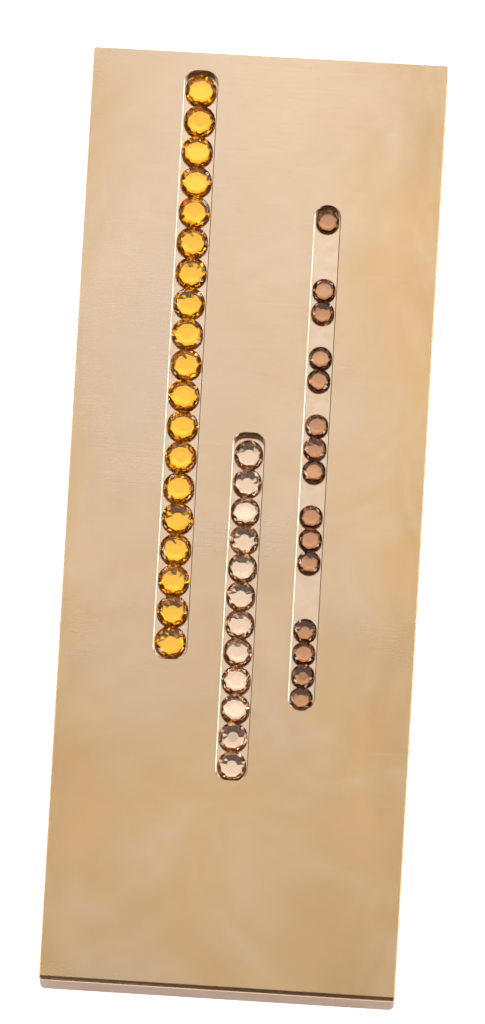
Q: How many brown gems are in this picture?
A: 15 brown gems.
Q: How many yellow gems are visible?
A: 19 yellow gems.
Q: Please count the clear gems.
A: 12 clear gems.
